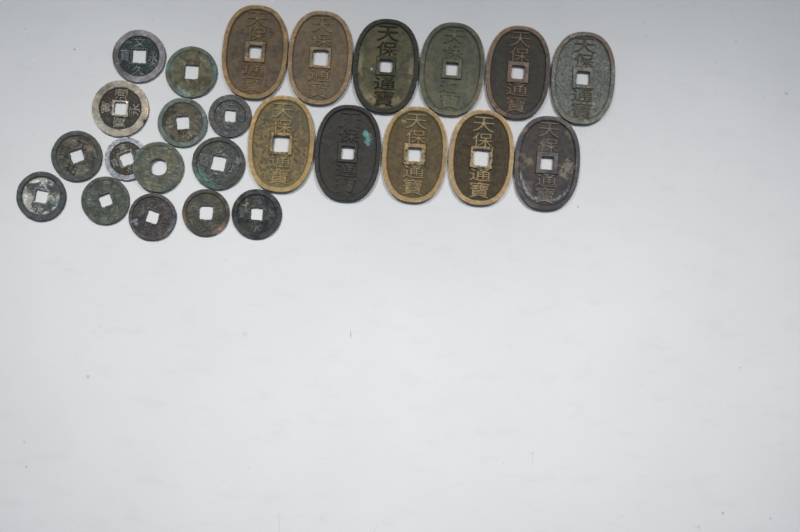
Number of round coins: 14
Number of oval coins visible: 11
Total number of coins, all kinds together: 25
